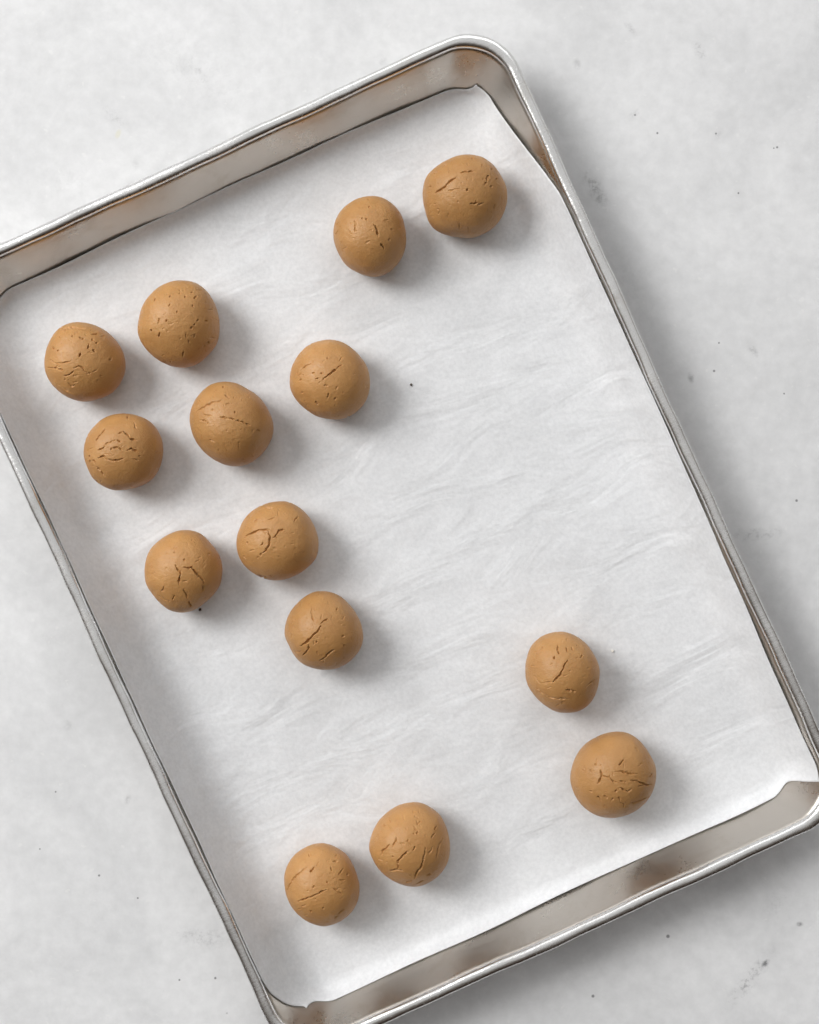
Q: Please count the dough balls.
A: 14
